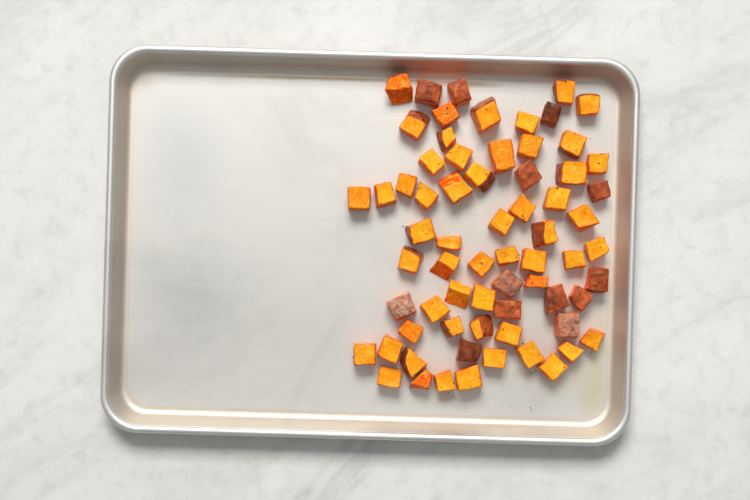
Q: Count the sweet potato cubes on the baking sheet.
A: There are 68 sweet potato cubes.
